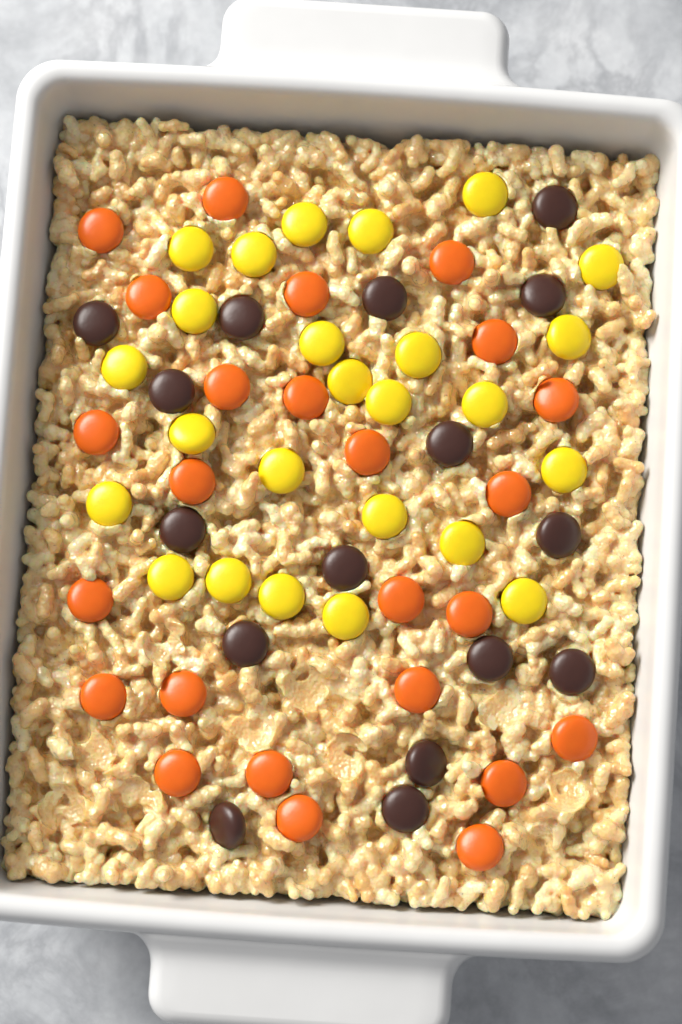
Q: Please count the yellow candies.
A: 25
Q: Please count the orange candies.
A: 25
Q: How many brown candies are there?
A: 16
